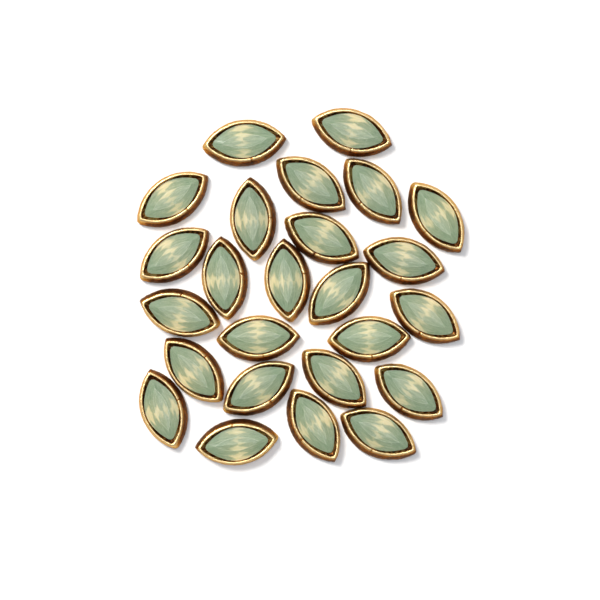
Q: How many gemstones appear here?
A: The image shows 25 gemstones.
